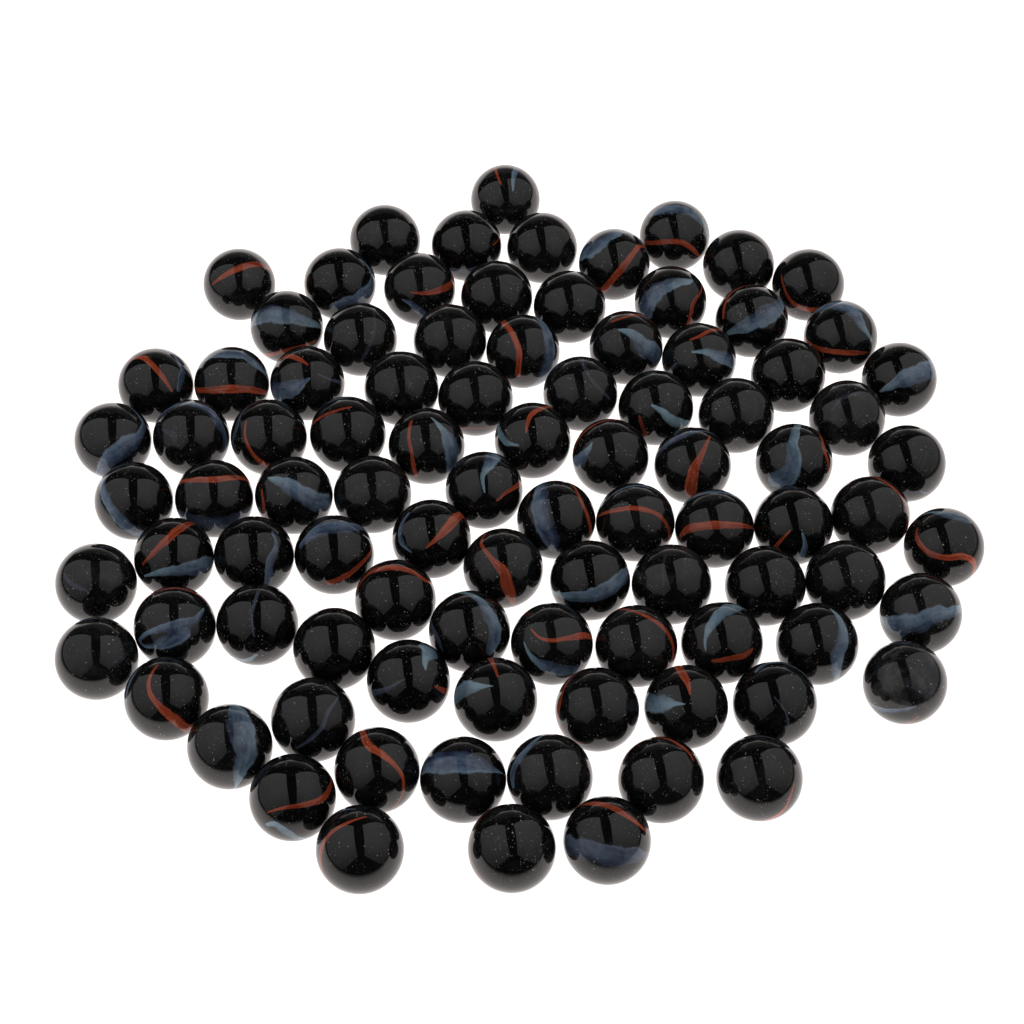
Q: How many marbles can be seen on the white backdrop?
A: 93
